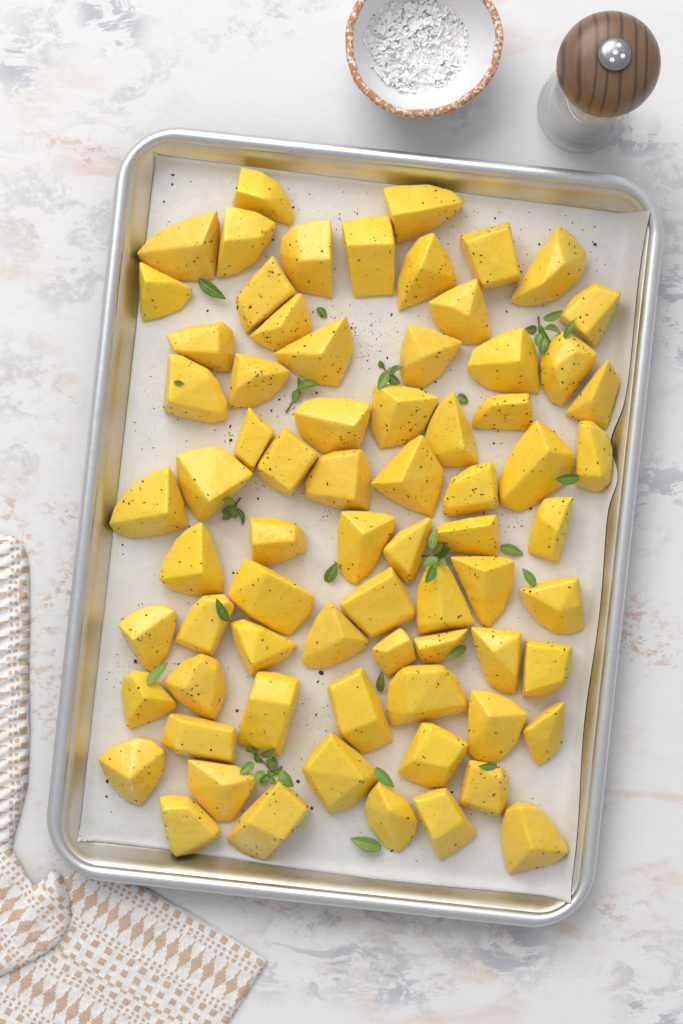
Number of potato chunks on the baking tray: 72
